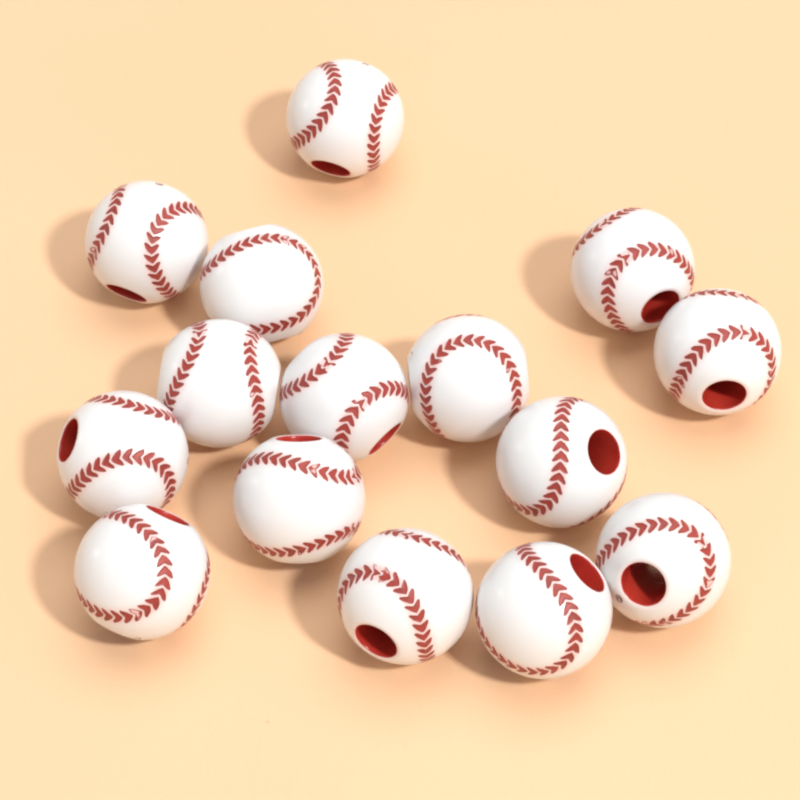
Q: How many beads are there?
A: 15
